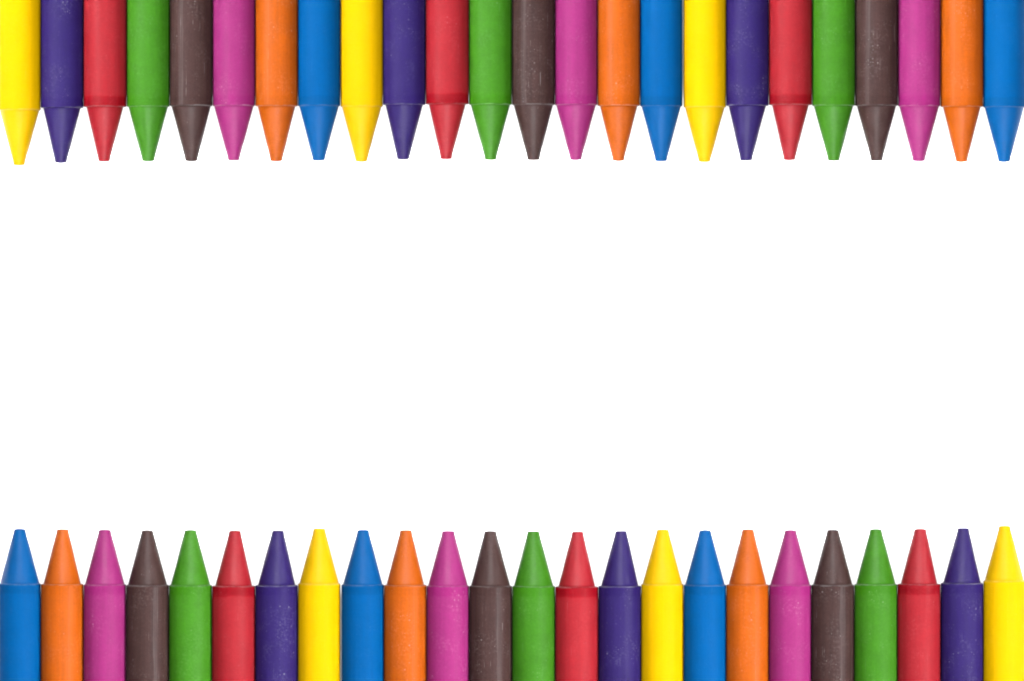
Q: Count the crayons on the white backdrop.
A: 48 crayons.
